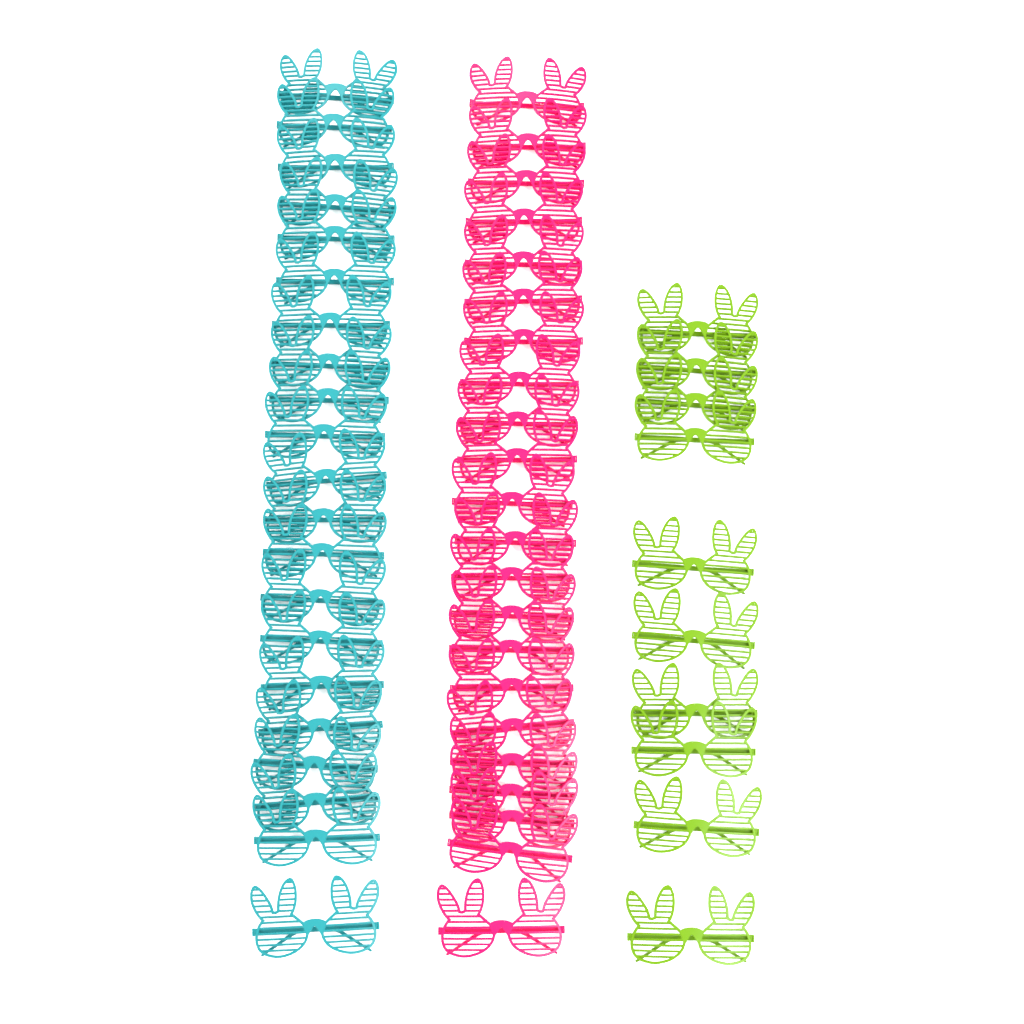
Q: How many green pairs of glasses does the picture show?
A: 10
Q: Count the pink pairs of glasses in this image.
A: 22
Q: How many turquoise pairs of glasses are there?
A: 21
